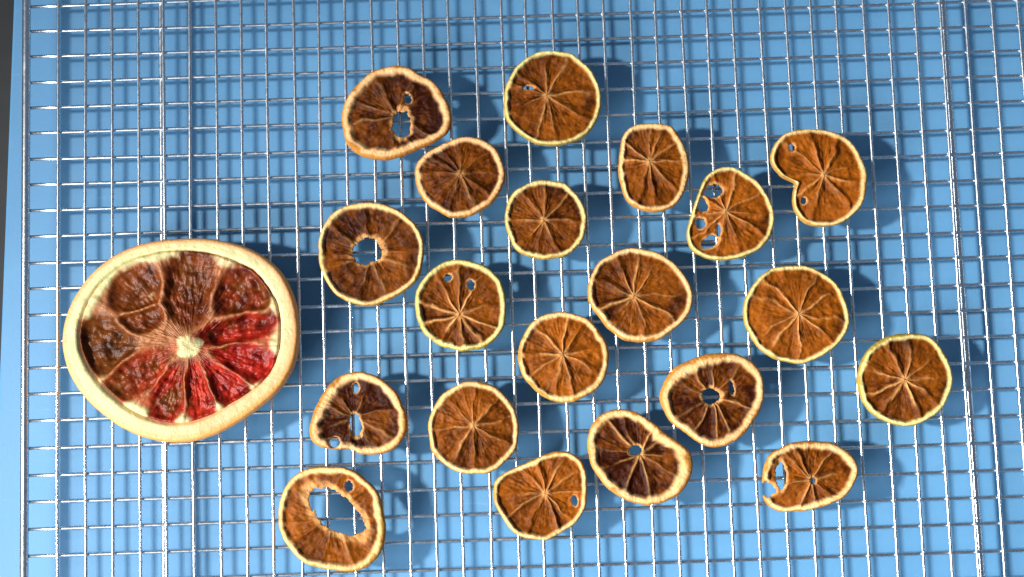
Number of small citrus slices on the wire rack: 20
